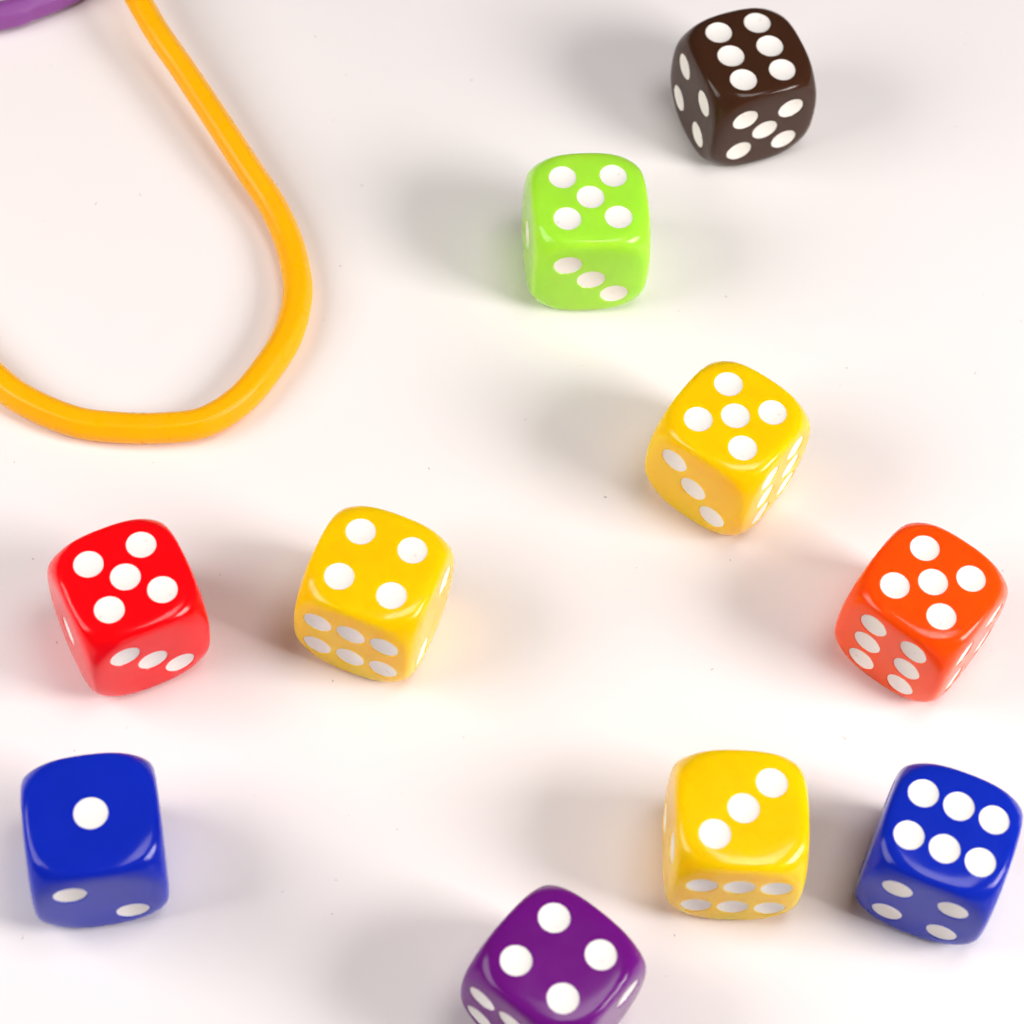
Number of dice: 10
